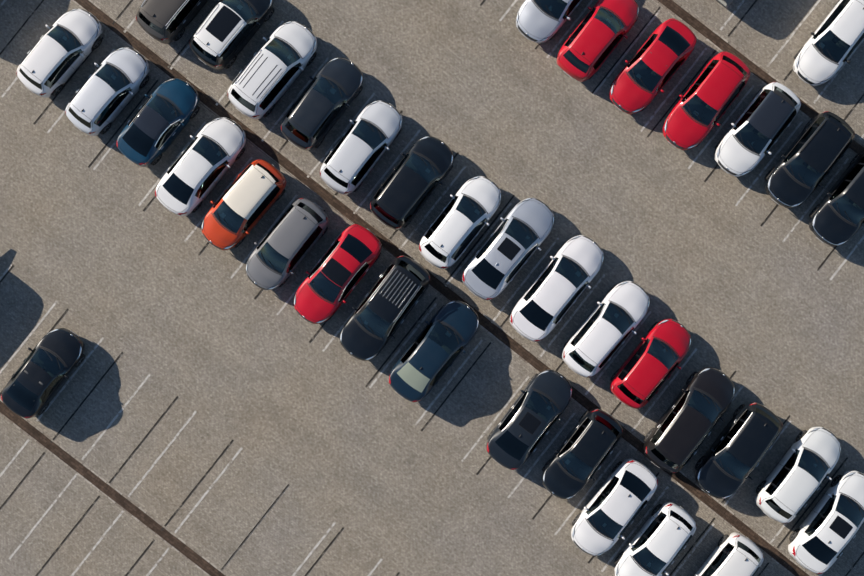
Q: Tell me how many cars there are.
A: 38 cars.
